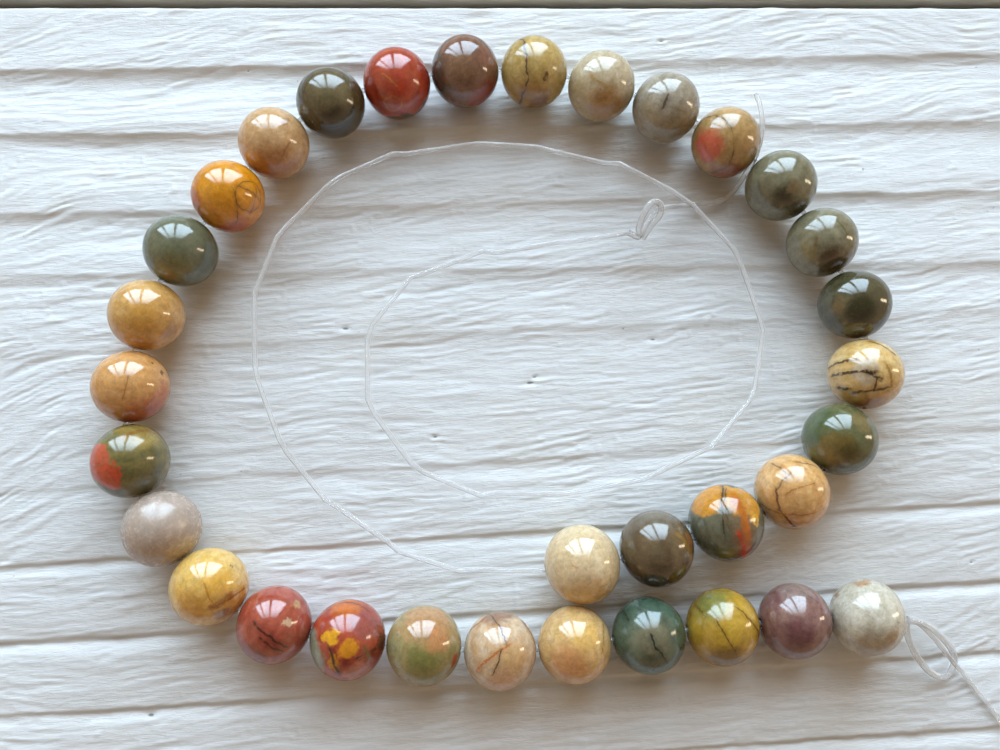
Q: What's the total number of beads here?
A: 33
